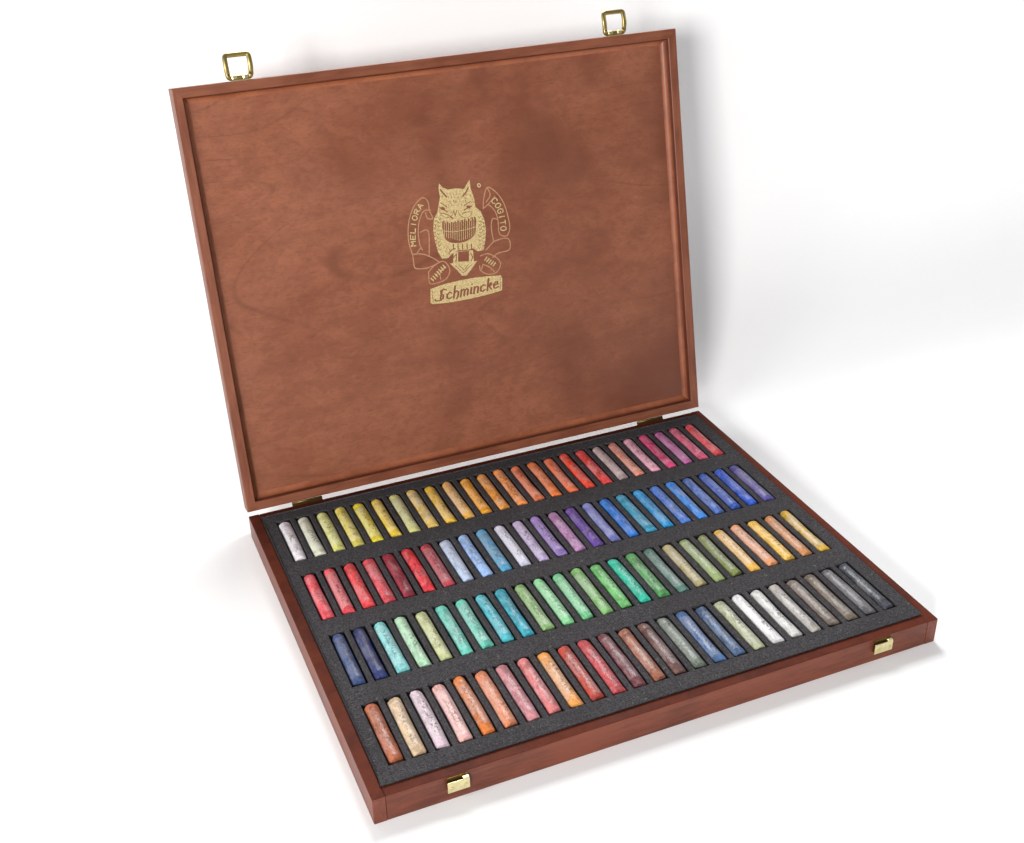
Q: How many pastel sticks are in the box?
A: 100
